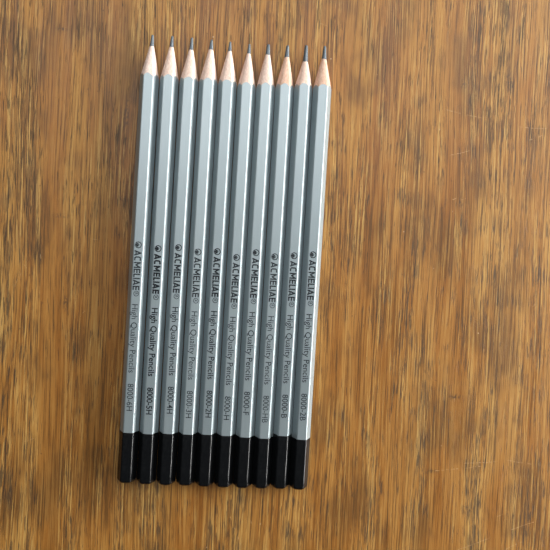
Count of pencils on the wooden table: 10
